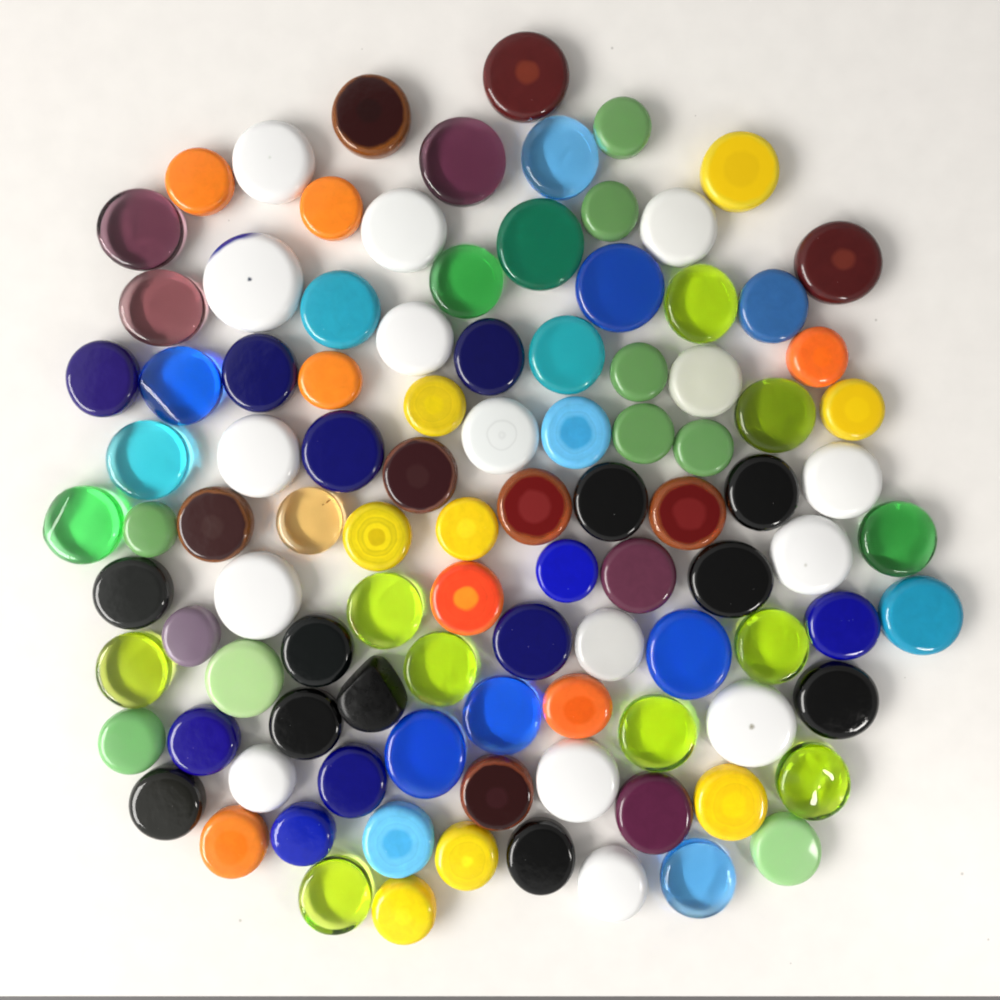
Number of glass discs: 102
